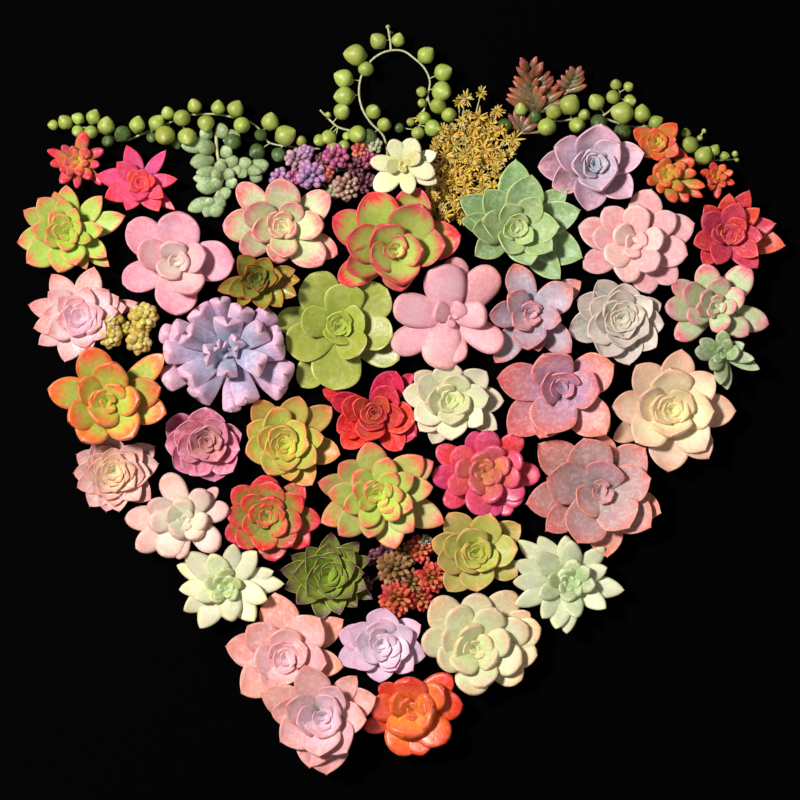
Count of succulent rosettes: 45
